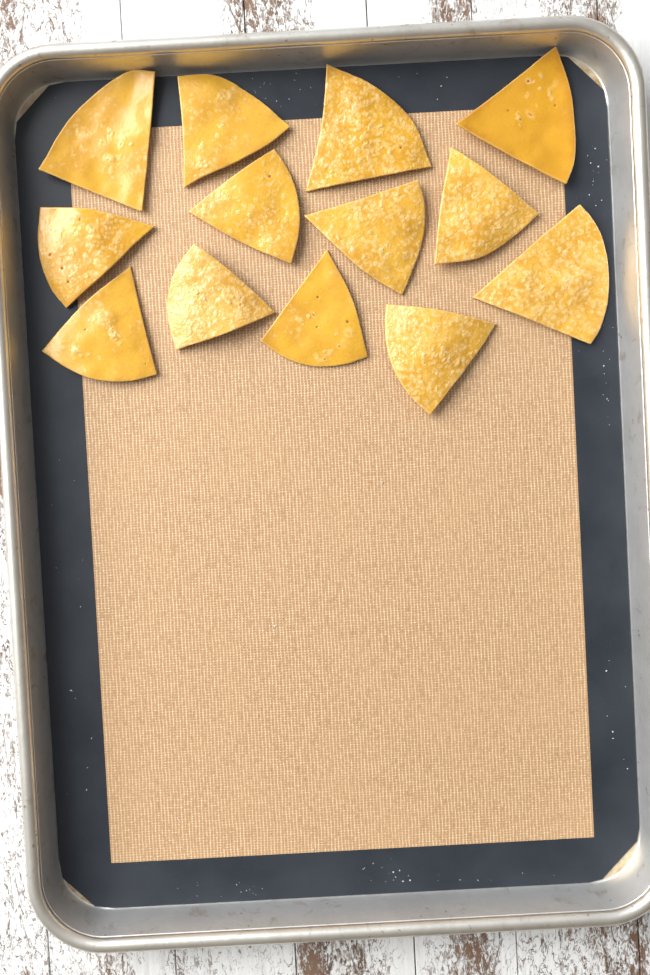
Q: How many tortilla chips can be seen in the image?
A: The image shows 13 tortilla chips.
